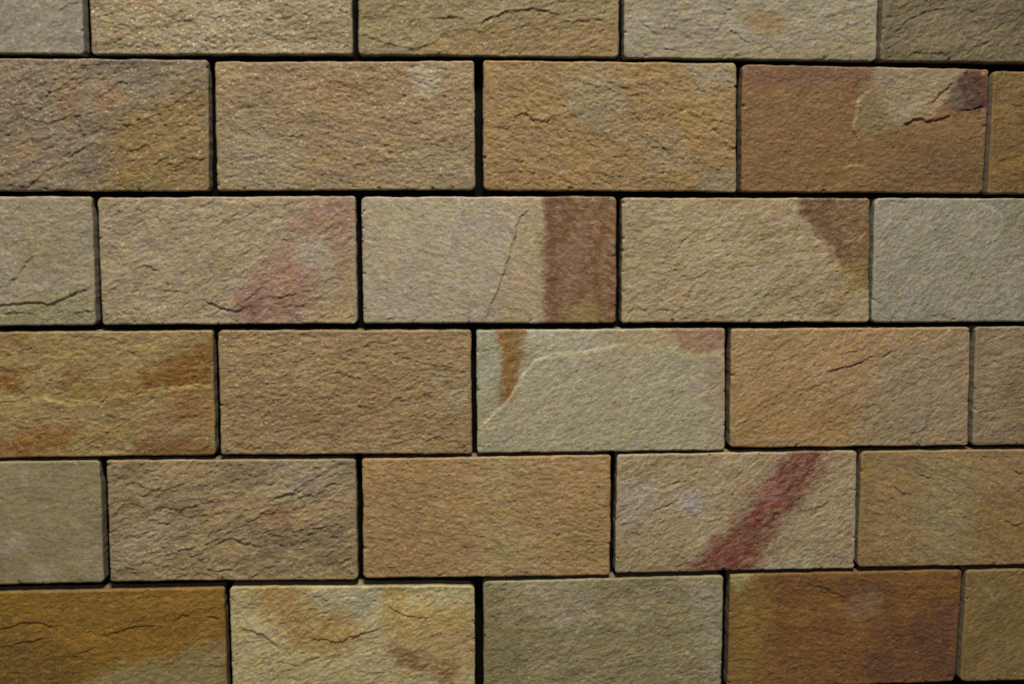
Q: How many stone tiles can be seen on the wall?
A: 30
